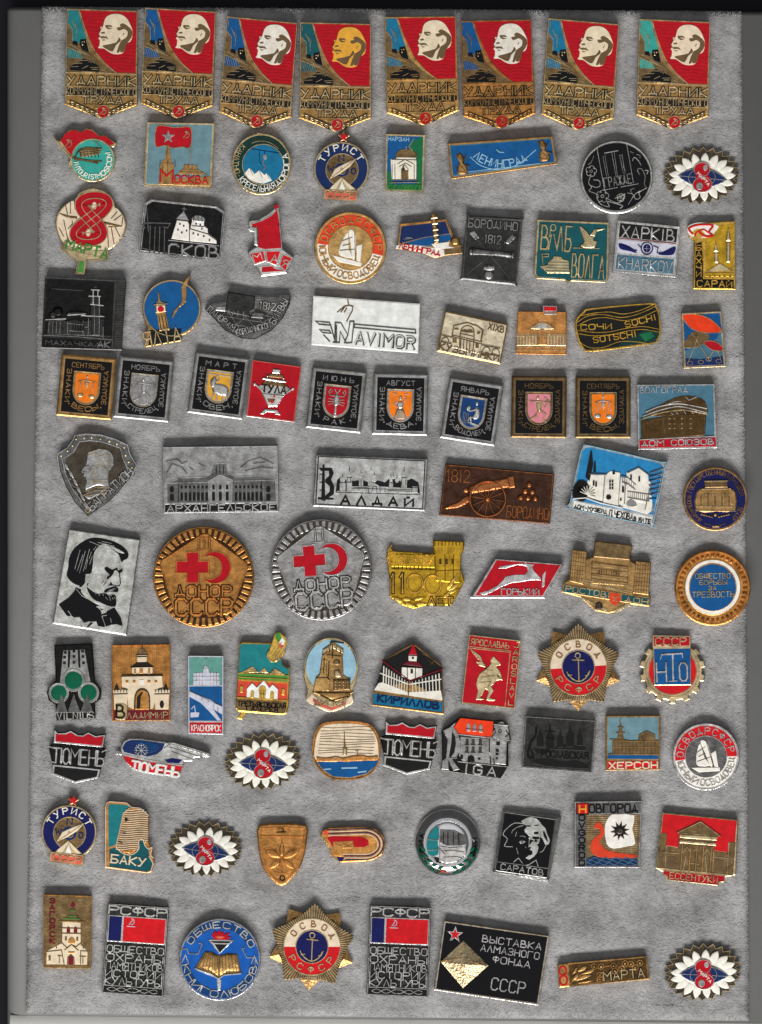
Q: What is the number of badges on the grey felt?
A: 91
